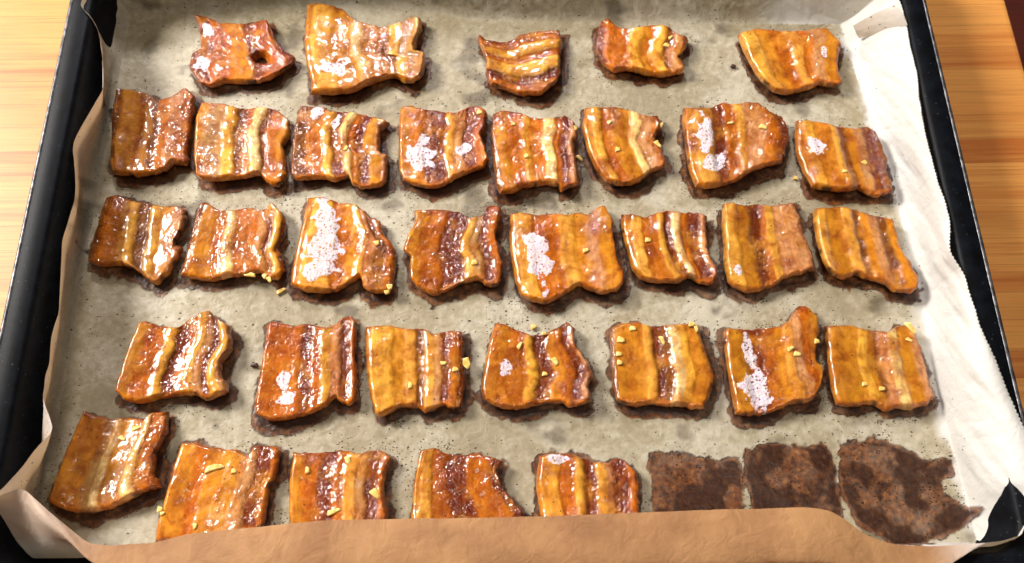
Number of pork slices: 33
